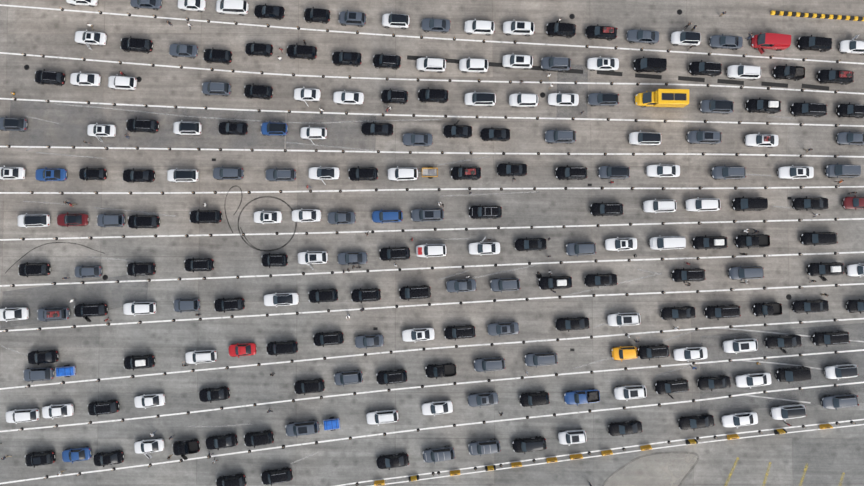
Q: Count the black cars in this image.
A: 91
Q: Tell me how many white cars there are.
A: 63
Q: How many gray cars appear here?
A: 42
